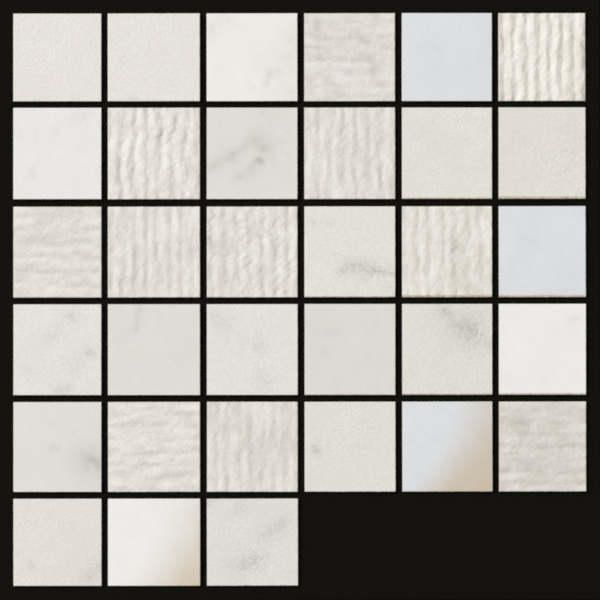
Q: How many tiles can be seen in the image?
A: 33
